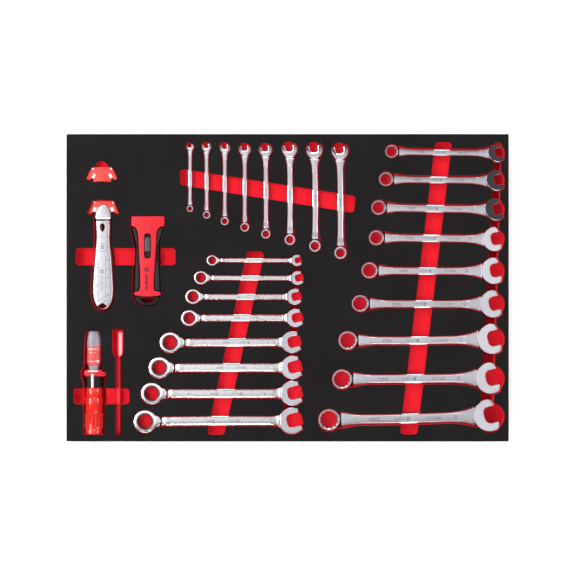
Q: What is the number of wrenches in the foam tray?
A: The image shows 25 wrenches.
